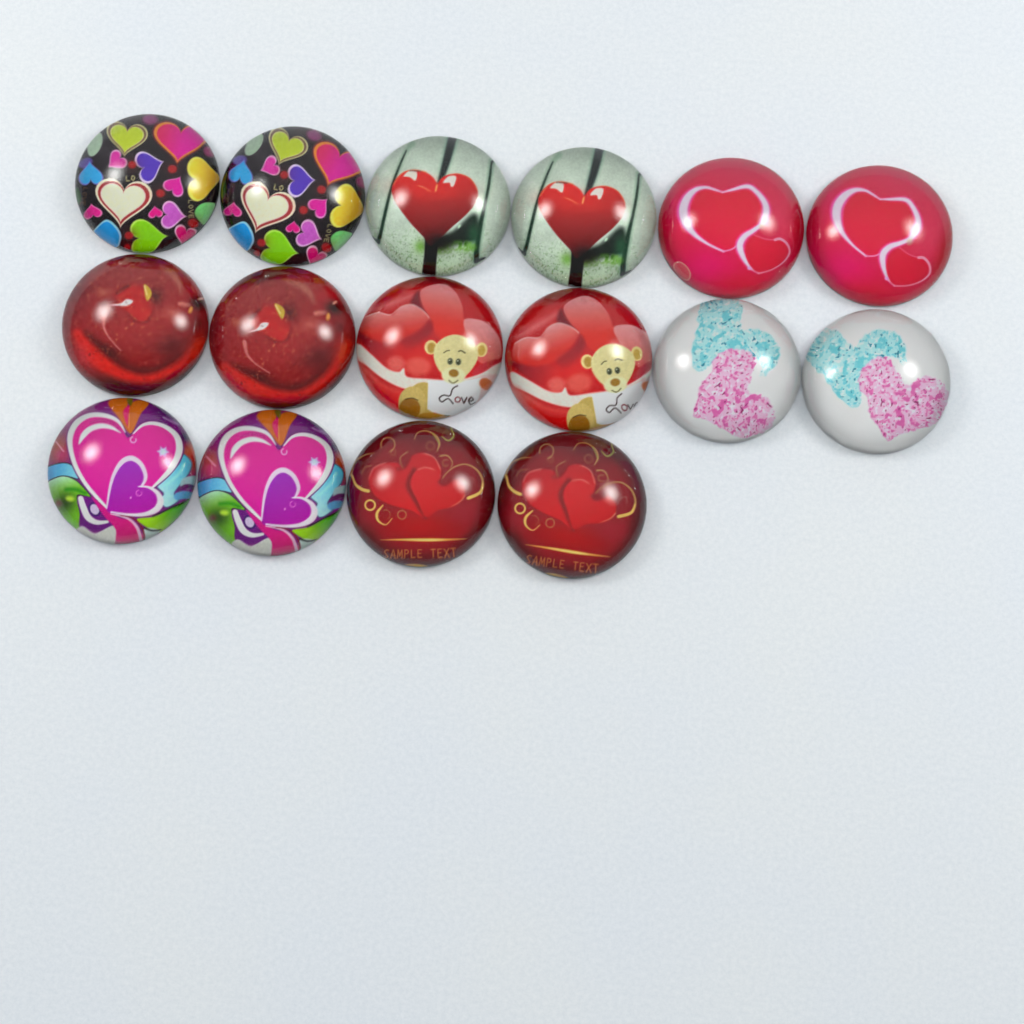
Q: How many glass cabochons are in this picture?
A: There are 16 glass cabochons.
